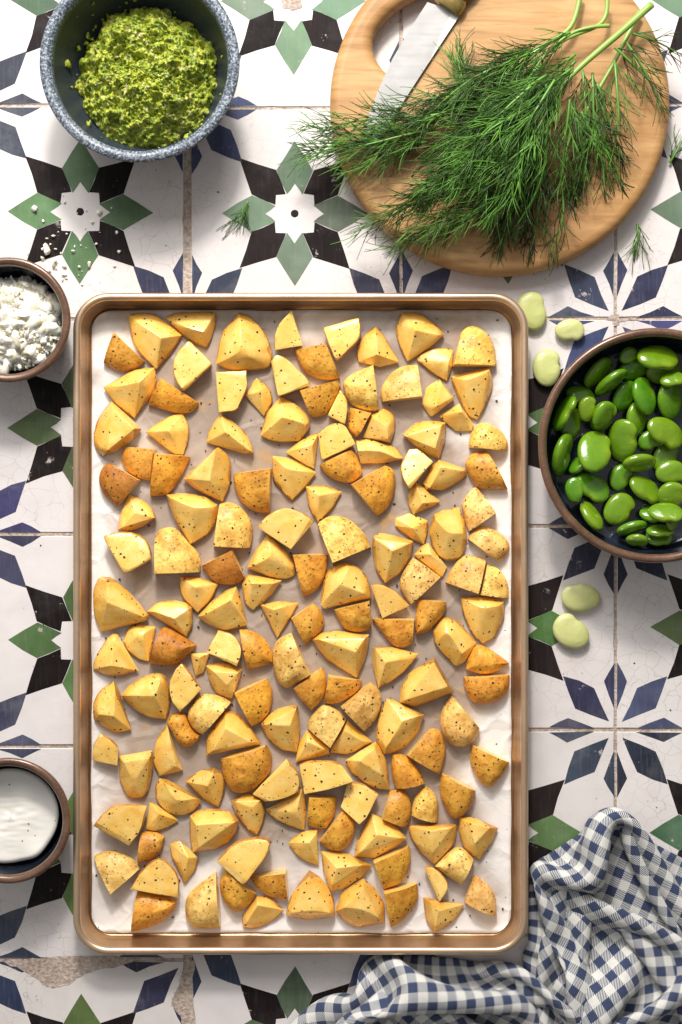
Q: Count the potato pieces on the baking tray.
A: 156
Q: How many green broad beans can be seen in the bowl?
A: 40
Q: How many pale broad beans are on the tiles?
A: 5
